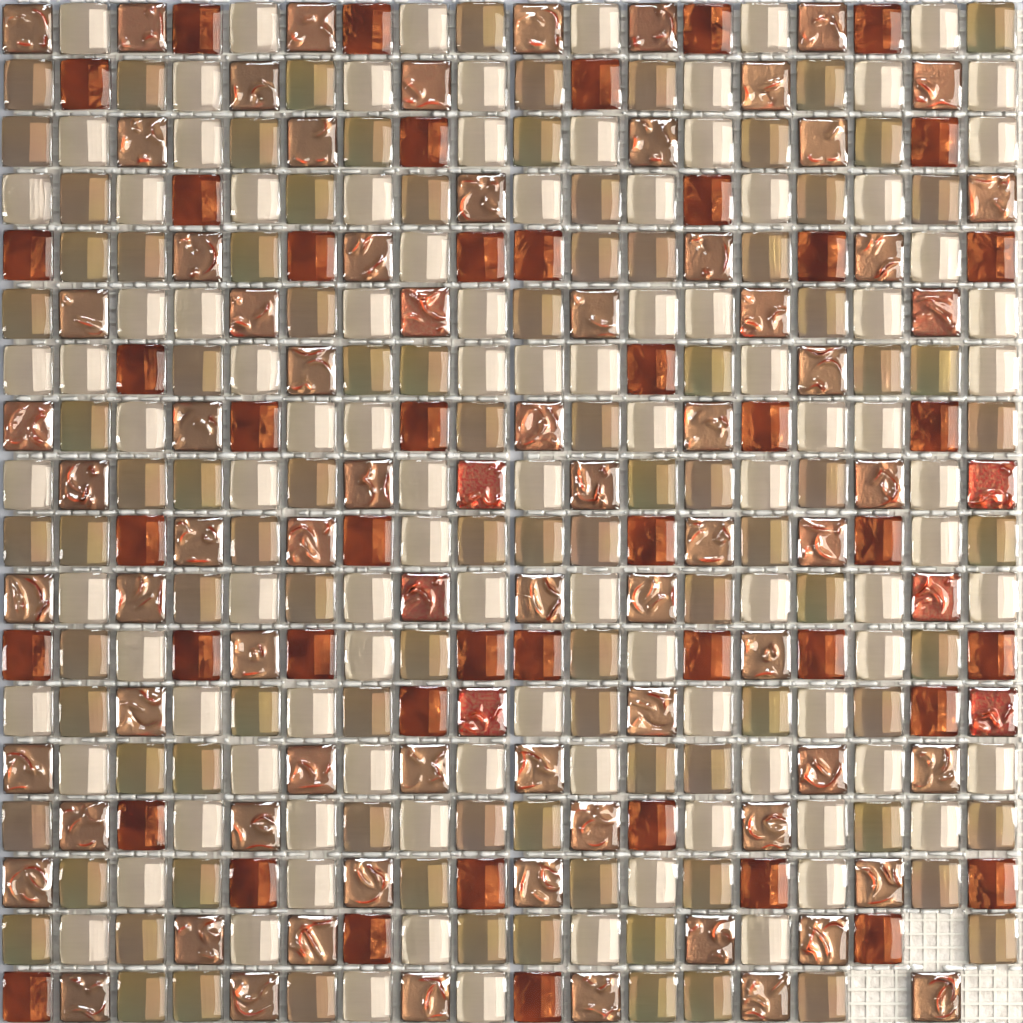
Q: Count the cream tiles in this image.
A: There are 101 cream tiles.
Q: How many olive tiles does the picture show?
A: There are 96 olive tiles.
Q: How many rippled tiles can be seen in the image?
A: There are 78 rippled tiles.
